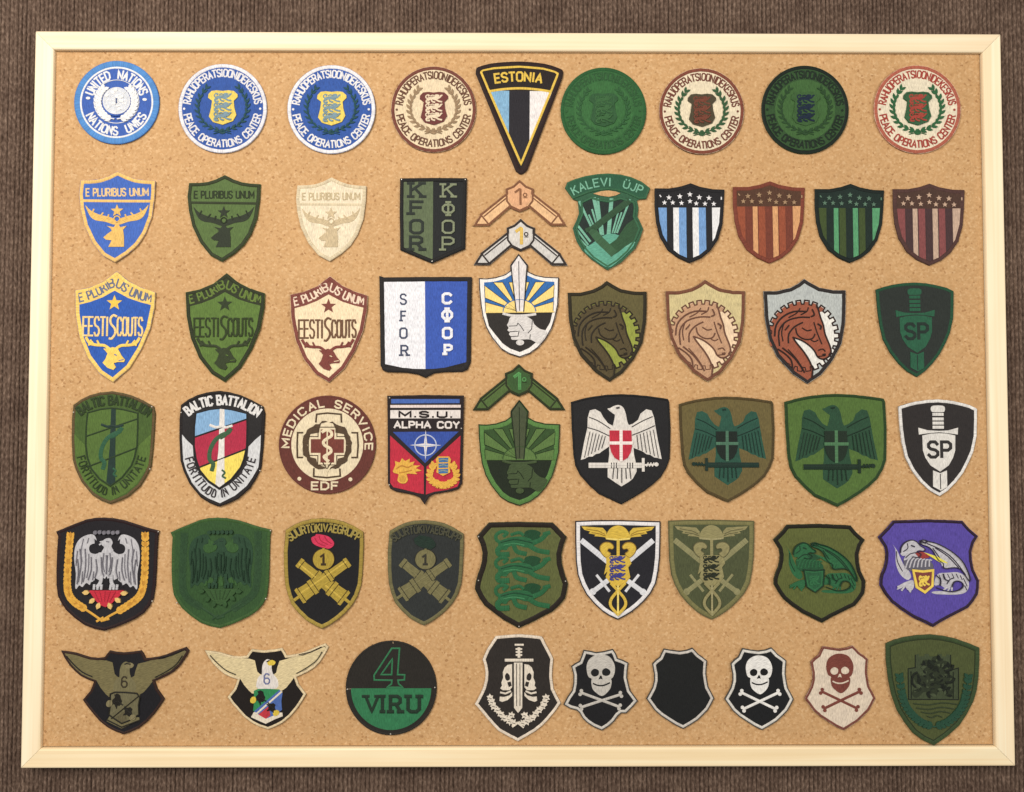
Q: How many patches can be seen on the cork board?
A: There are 57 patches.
